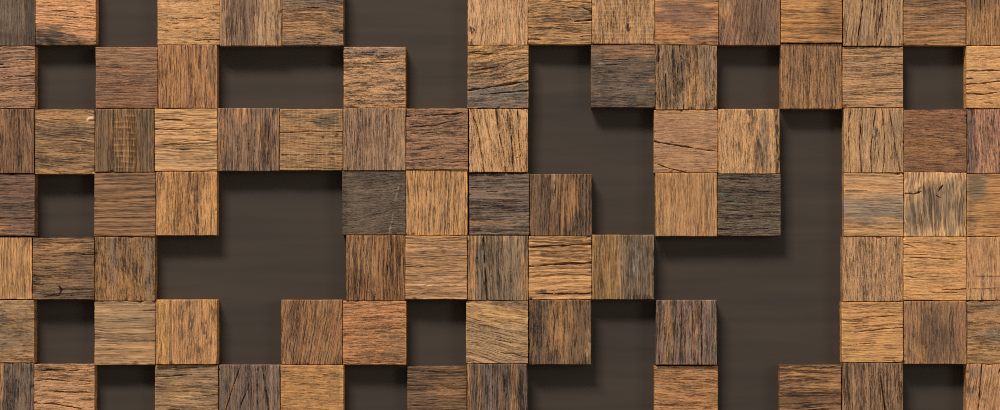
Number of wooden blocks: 83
